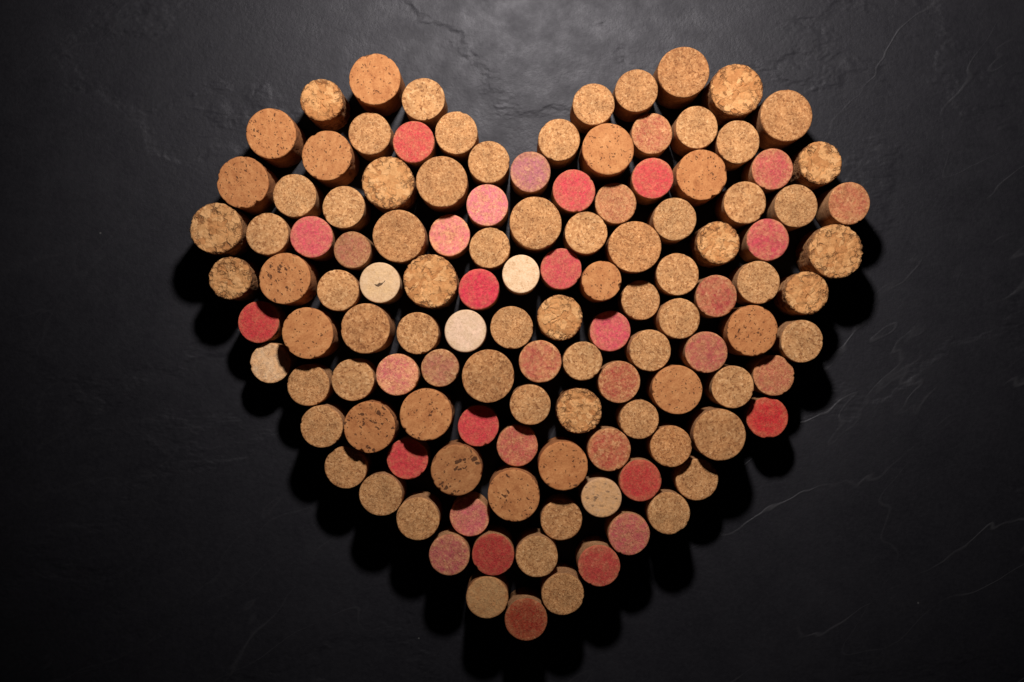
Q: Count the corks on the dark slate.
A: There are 121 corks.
